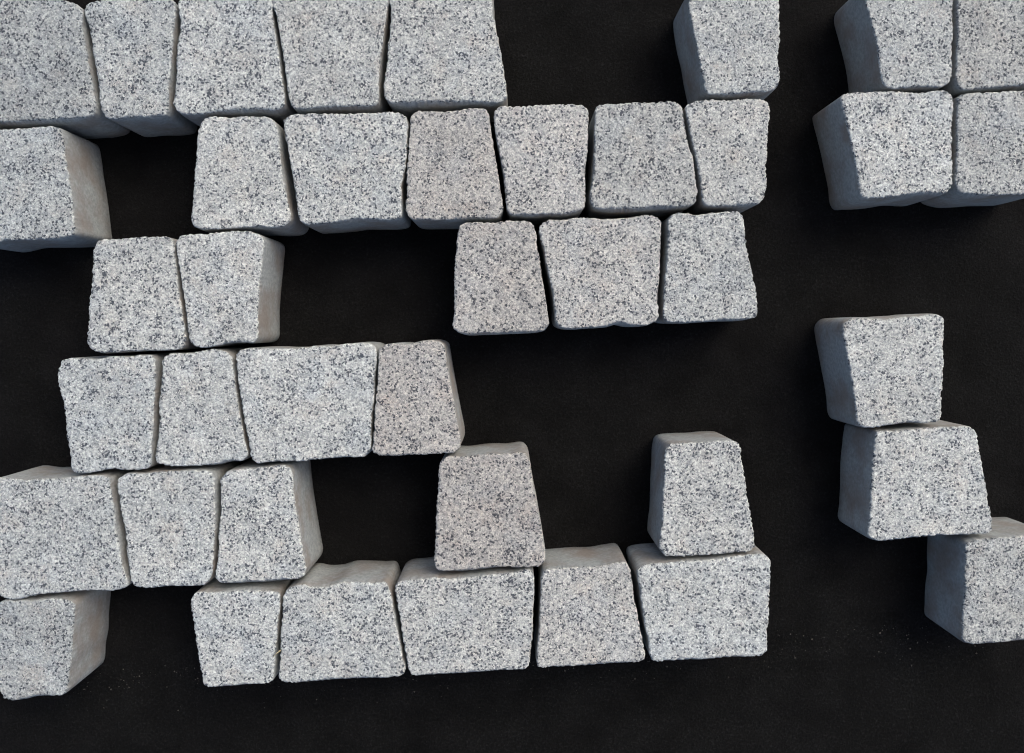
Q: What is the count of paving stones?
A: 40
